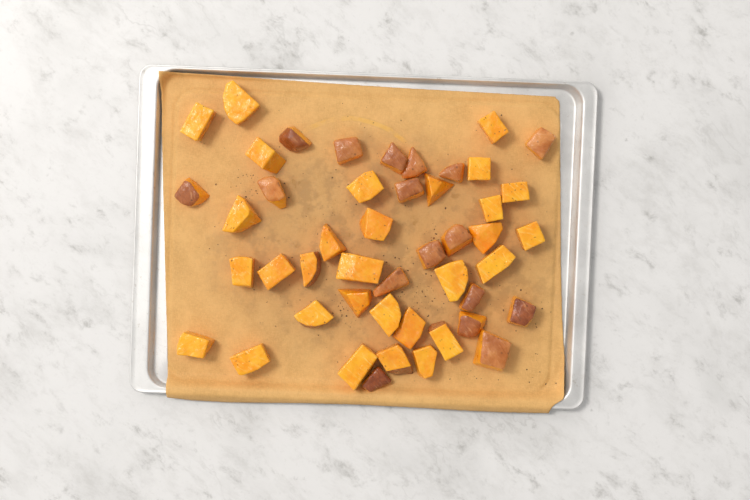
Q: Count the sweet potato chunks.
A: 47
